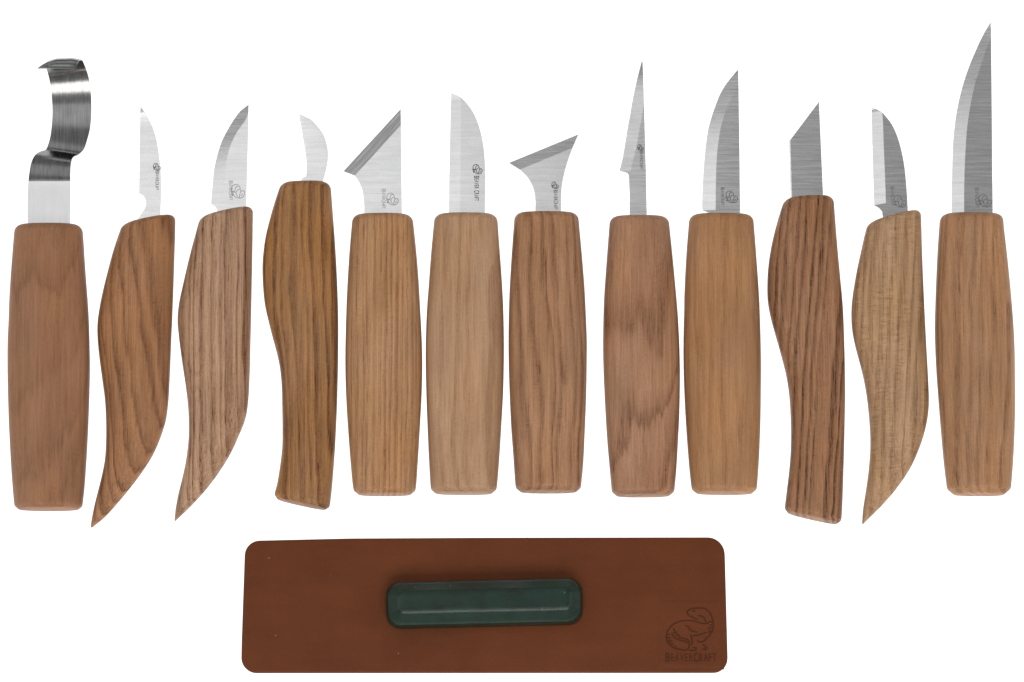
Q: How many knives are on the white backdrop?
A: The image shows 12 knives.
